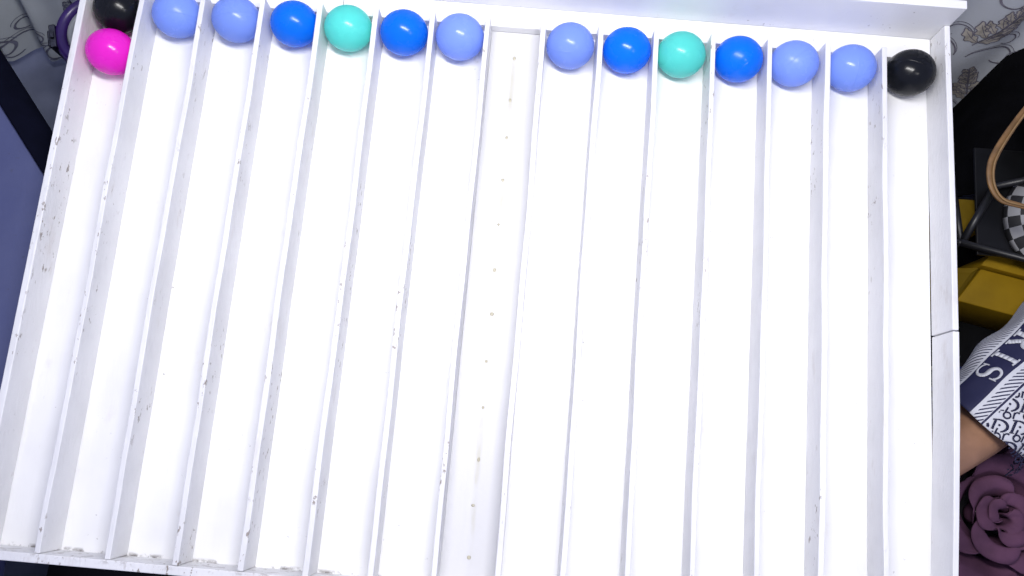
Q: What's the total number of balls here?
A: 15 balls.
